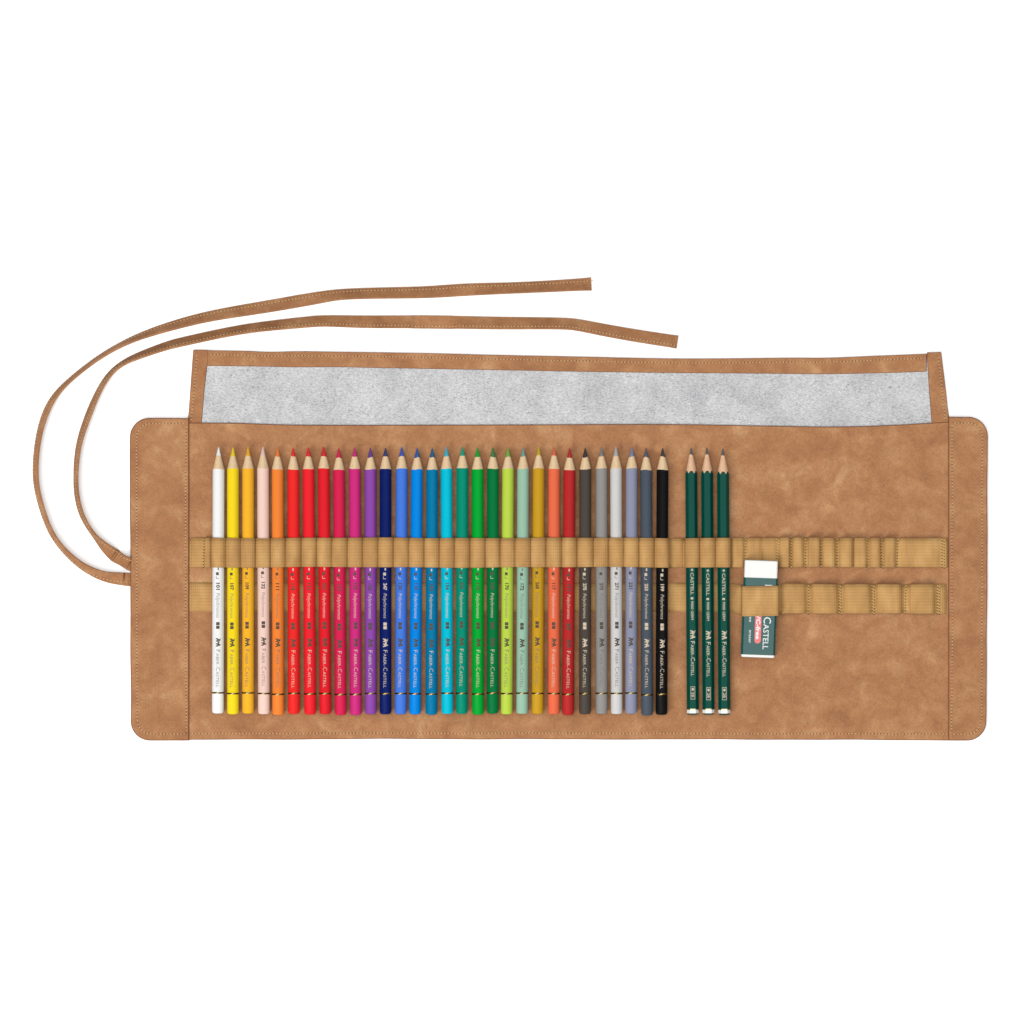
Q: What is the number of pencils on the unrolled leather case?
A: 33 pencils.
